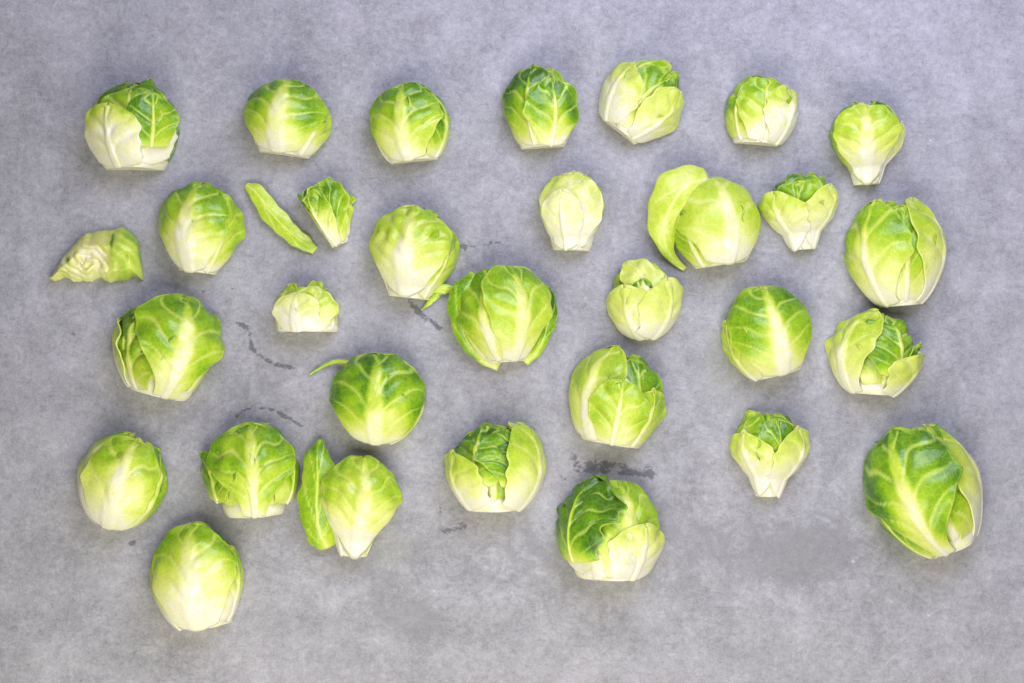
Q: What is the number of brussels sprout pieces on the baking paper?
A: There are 31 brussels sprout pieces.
